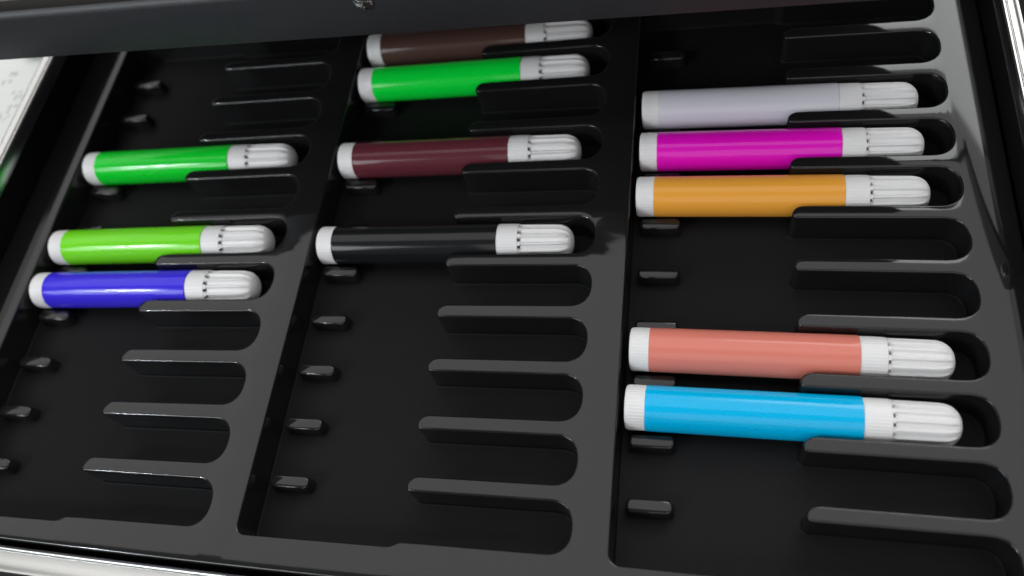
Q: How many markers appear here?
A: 12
